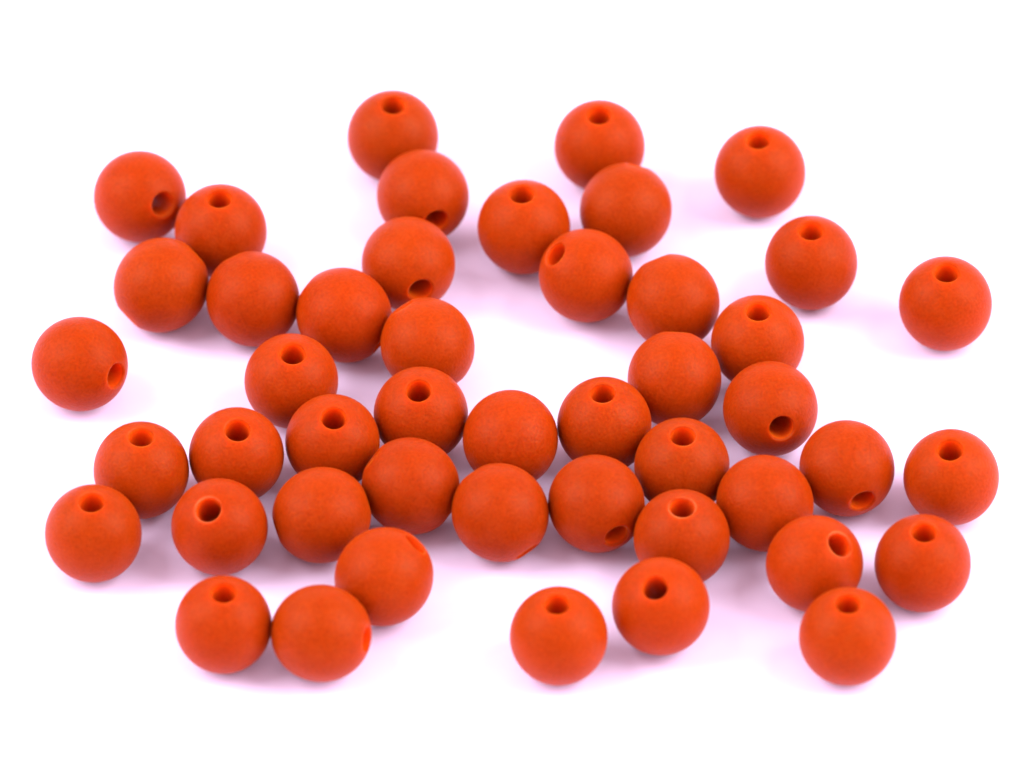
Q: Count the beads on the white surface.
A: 47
